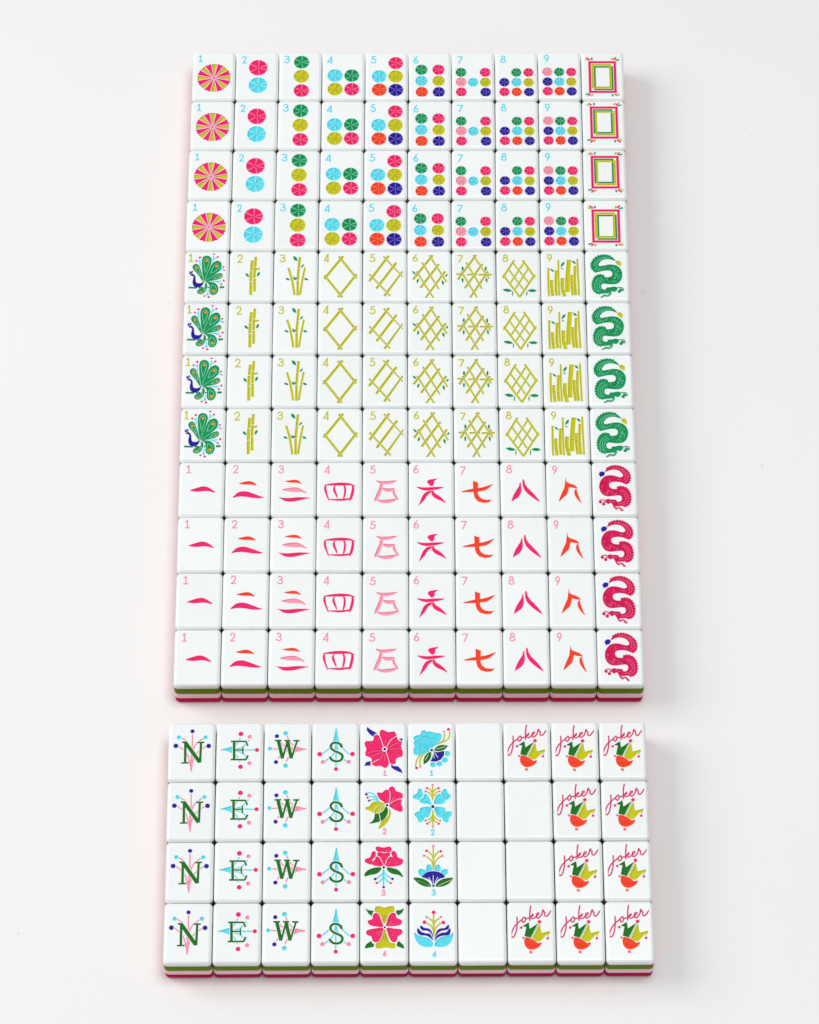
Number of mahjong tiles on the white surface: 160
